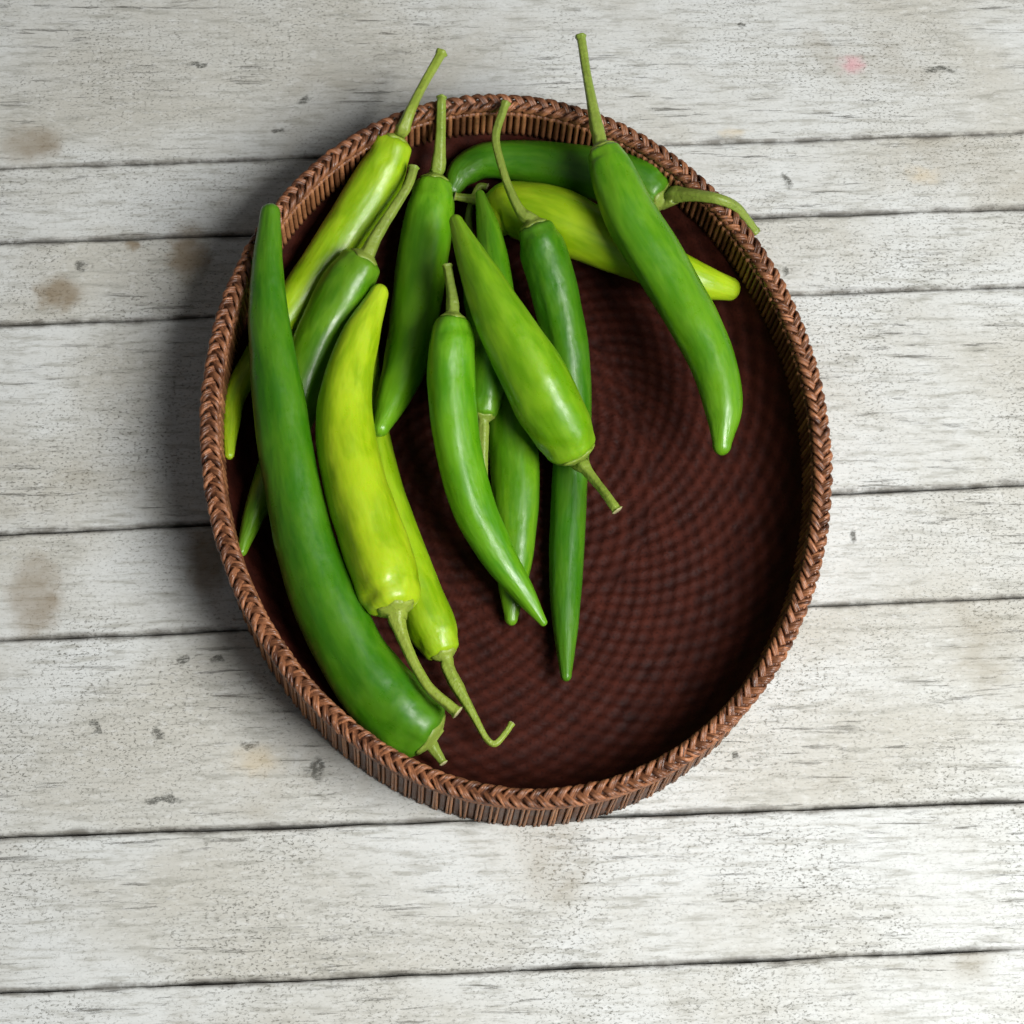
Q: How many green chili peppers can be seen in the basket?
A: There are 14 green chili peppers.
